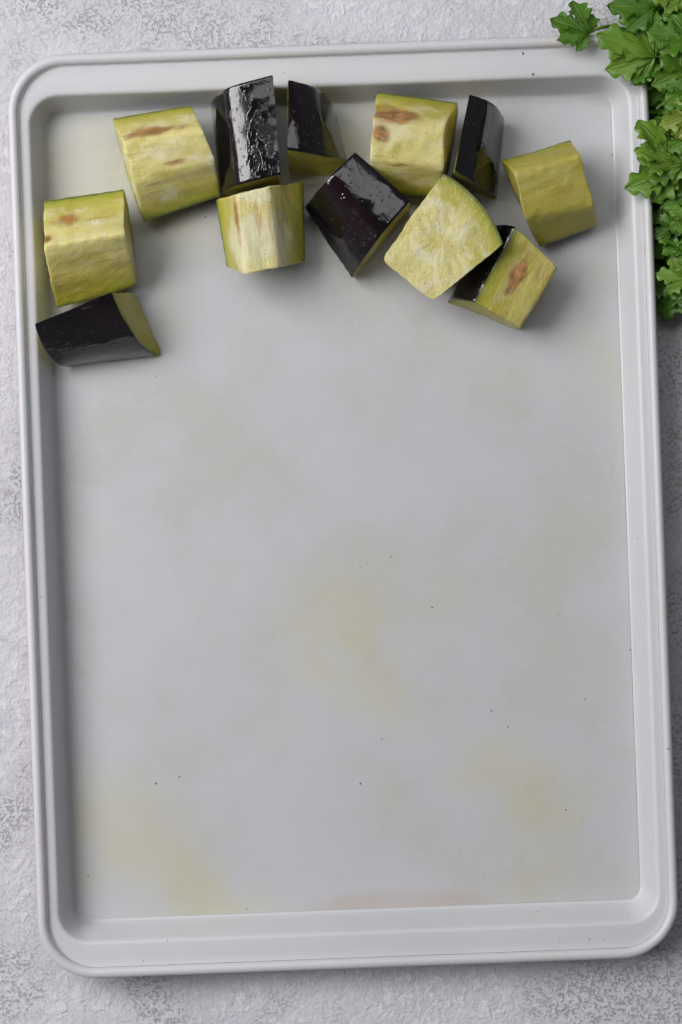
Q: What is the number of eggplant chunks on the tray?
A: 12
